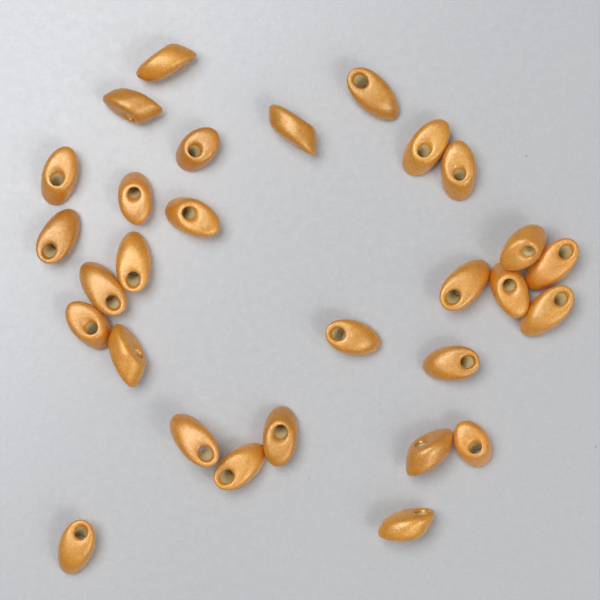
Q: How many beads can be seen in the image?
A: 29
